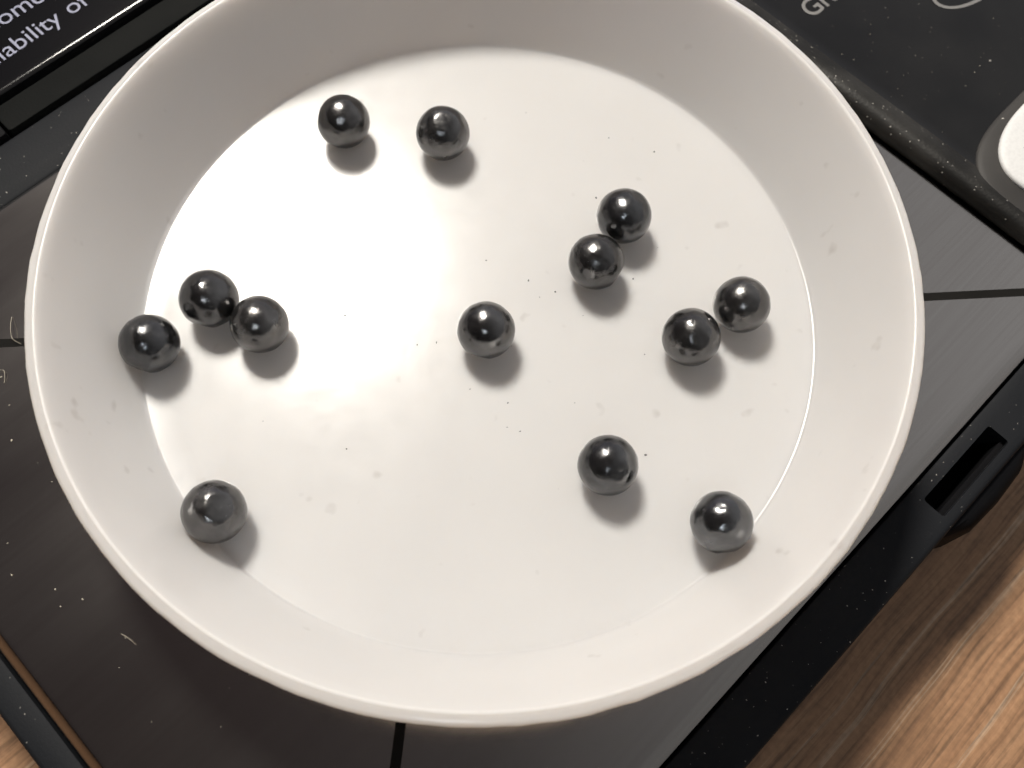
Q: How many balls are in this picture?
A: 13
